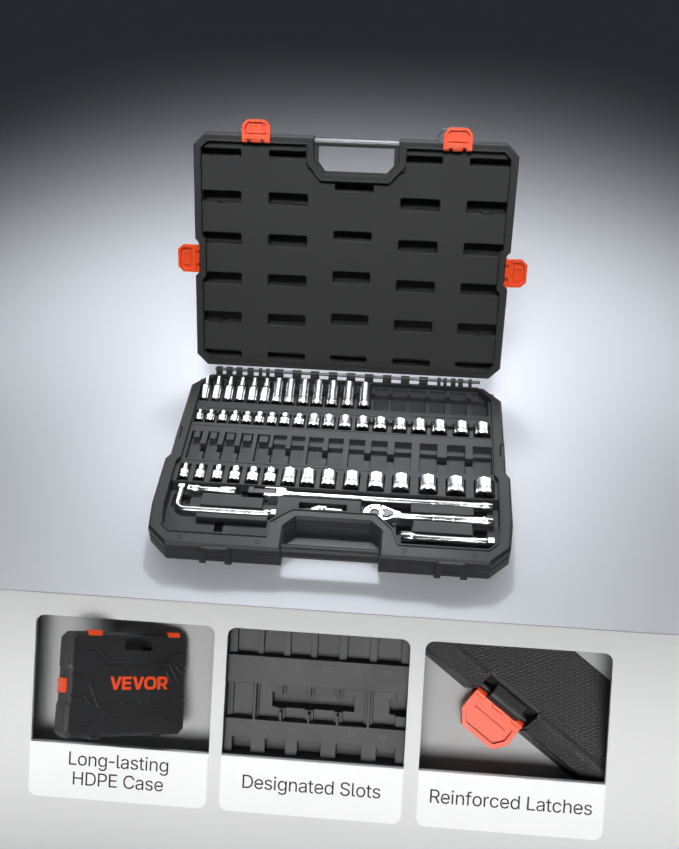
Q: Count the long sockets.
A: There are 13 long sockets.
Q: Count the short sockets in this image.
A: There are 34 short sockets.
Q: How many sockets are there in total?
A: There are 47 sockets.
